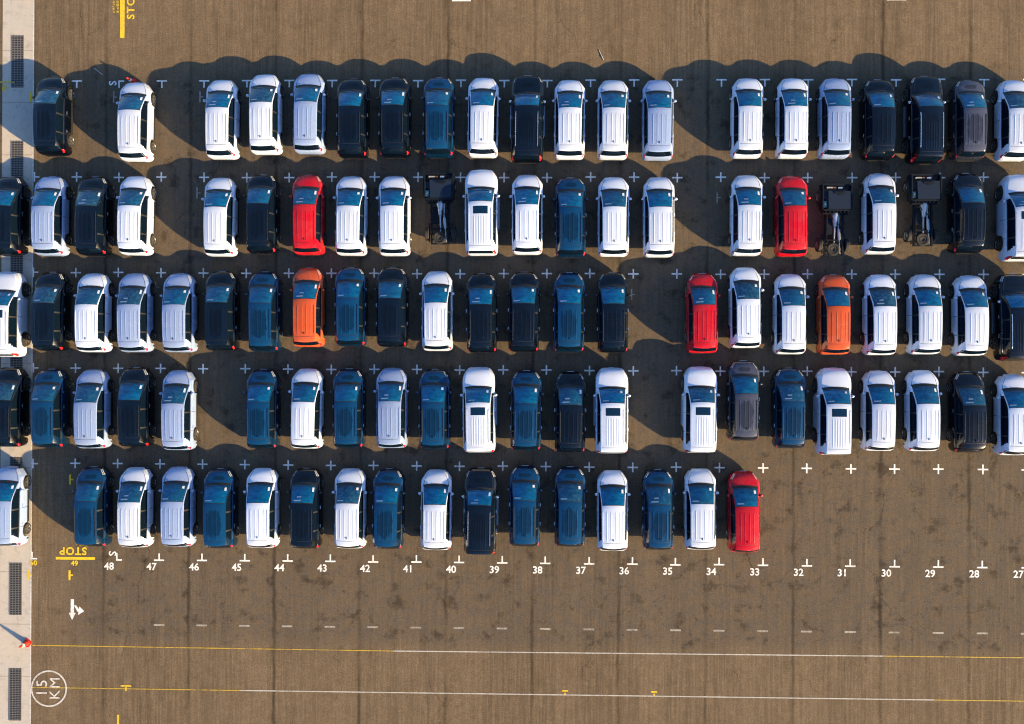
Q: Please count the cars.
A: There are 101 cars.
